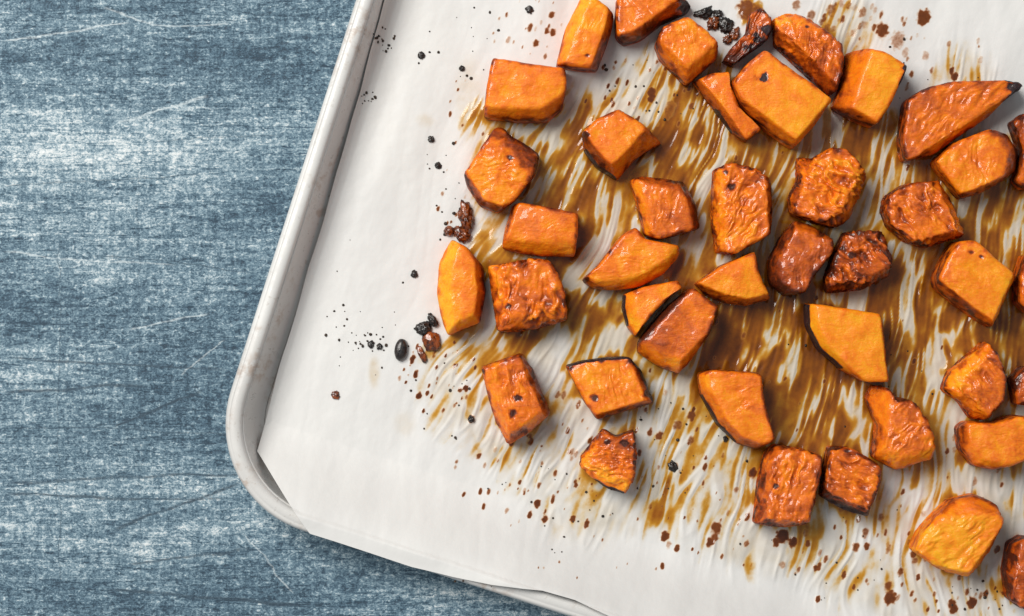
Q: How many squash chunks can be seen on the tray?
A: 42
